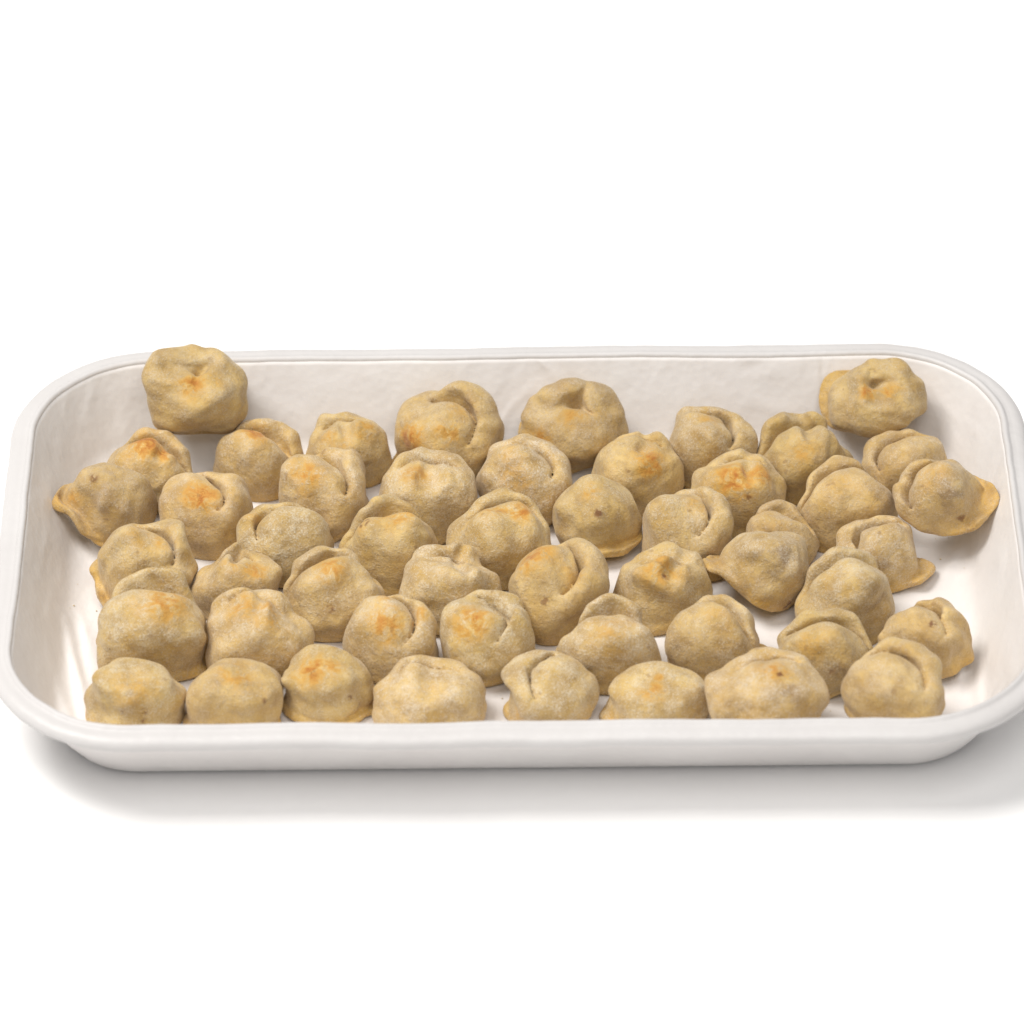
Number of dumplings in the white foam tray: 50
